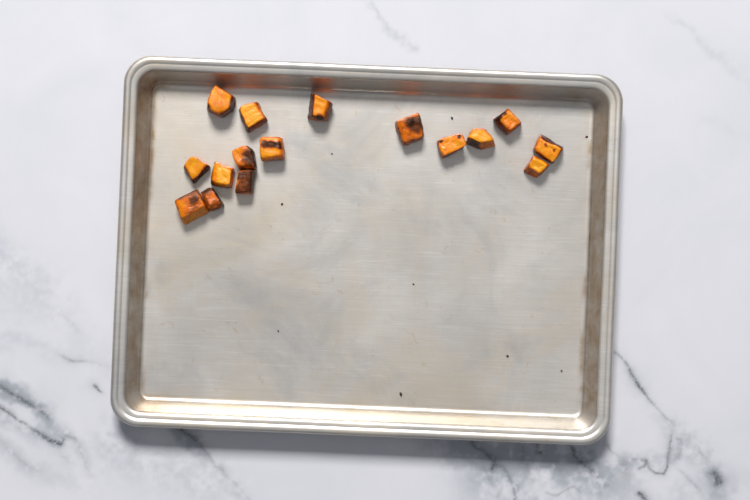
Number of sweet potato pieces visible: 16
